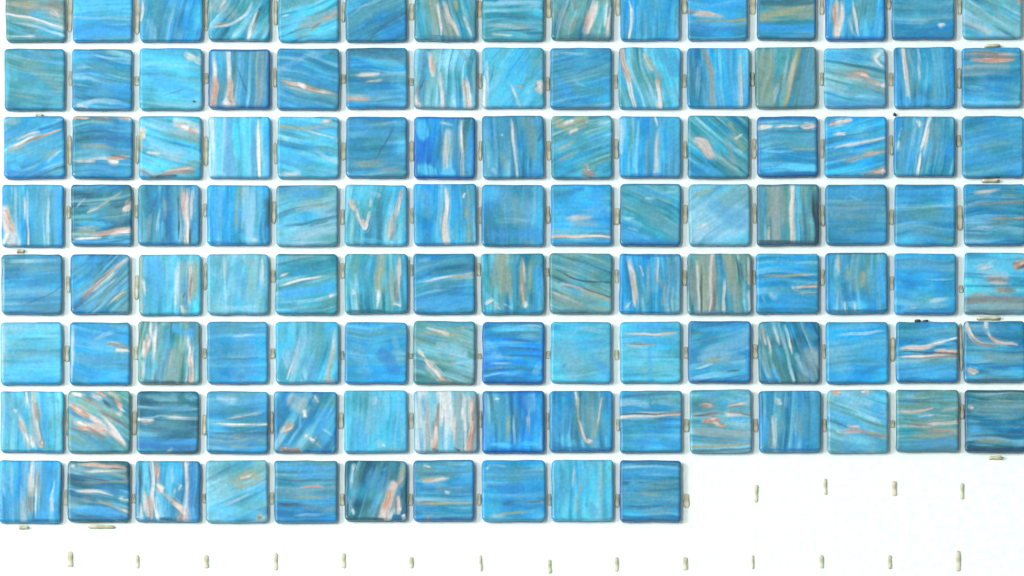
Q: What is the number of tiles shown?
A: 115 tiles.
